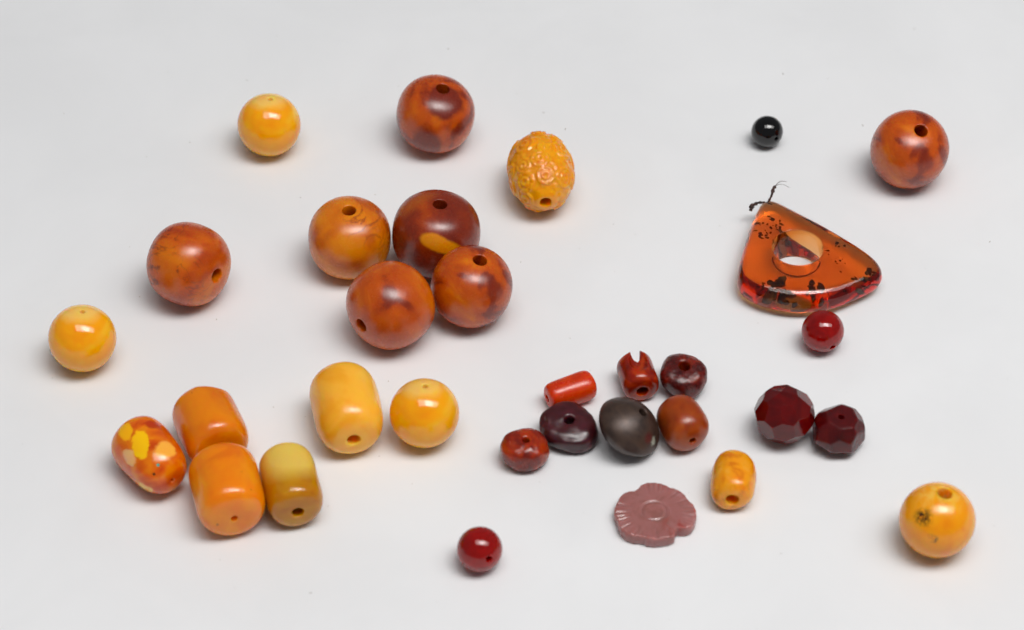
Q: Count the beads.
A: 30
